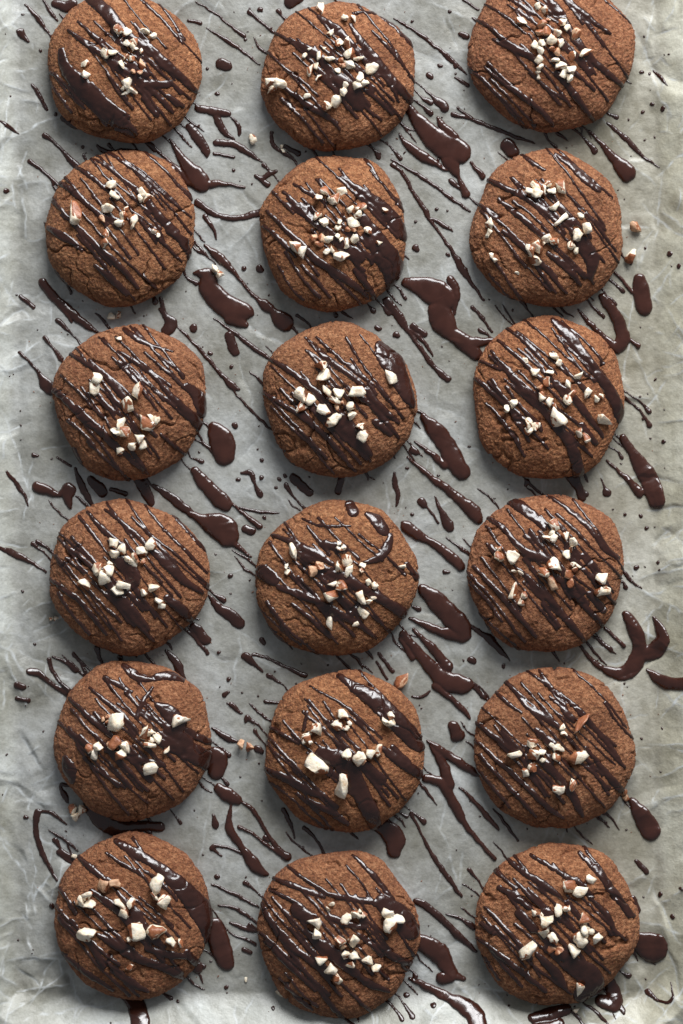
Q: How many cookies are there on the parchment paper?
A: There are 18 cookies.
